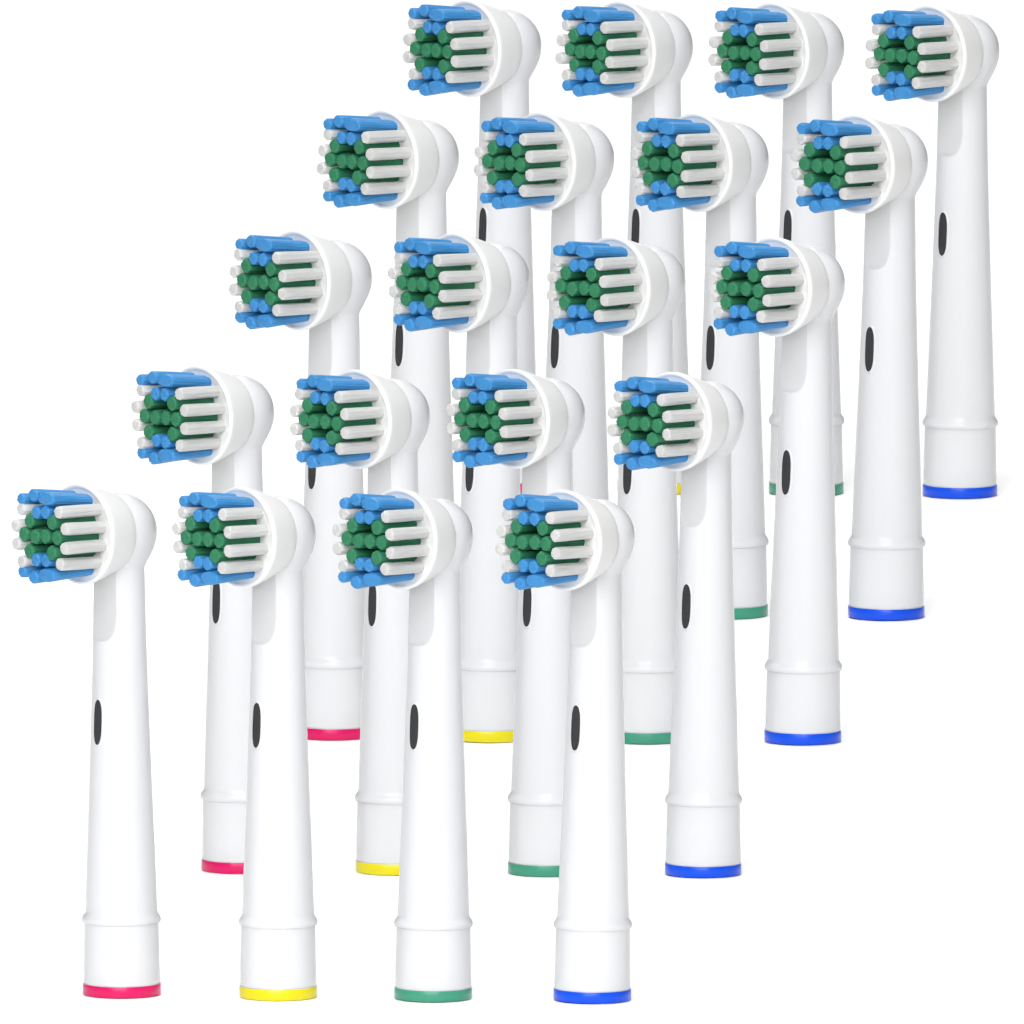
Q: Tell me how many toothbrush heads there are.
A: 20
